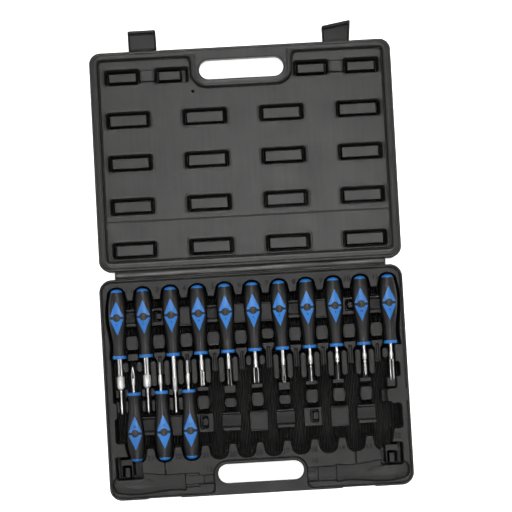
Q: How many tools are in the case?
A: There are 14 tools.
